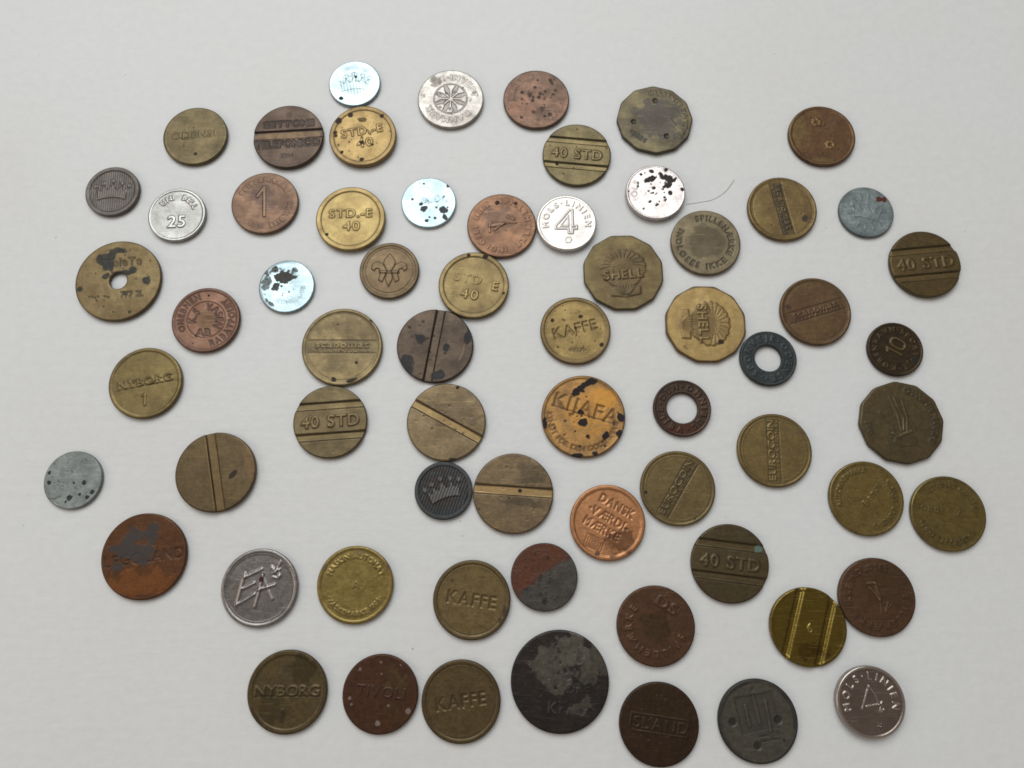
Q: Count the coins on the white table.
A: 65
